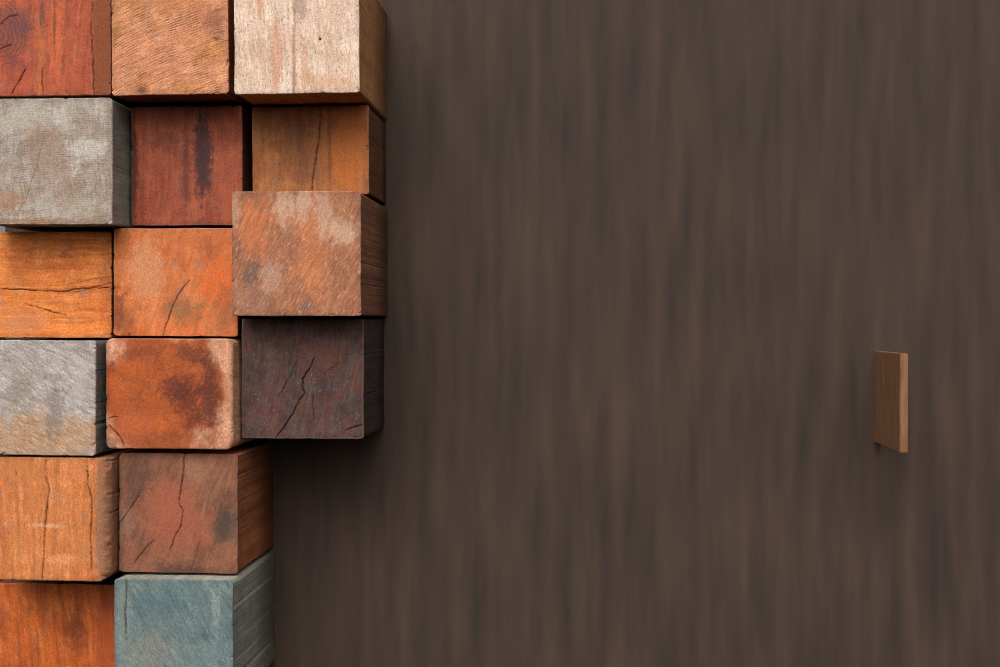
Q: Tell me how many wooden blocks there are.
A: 16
